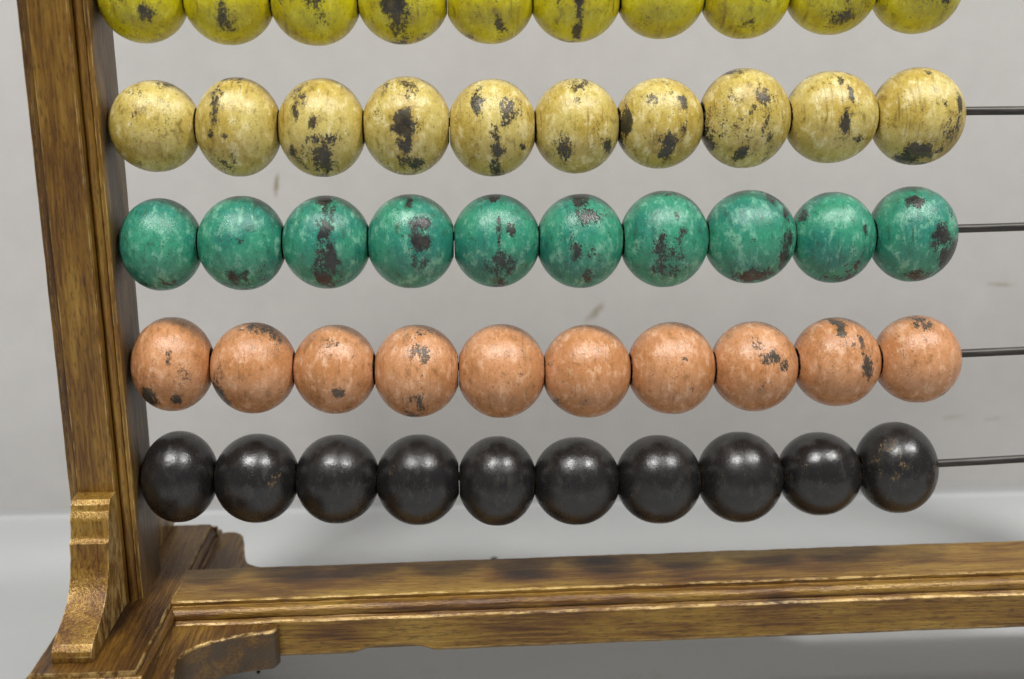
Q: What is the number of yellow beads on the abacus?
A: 20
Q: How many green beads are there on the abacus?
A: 10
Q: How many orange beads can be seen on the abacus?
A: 10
